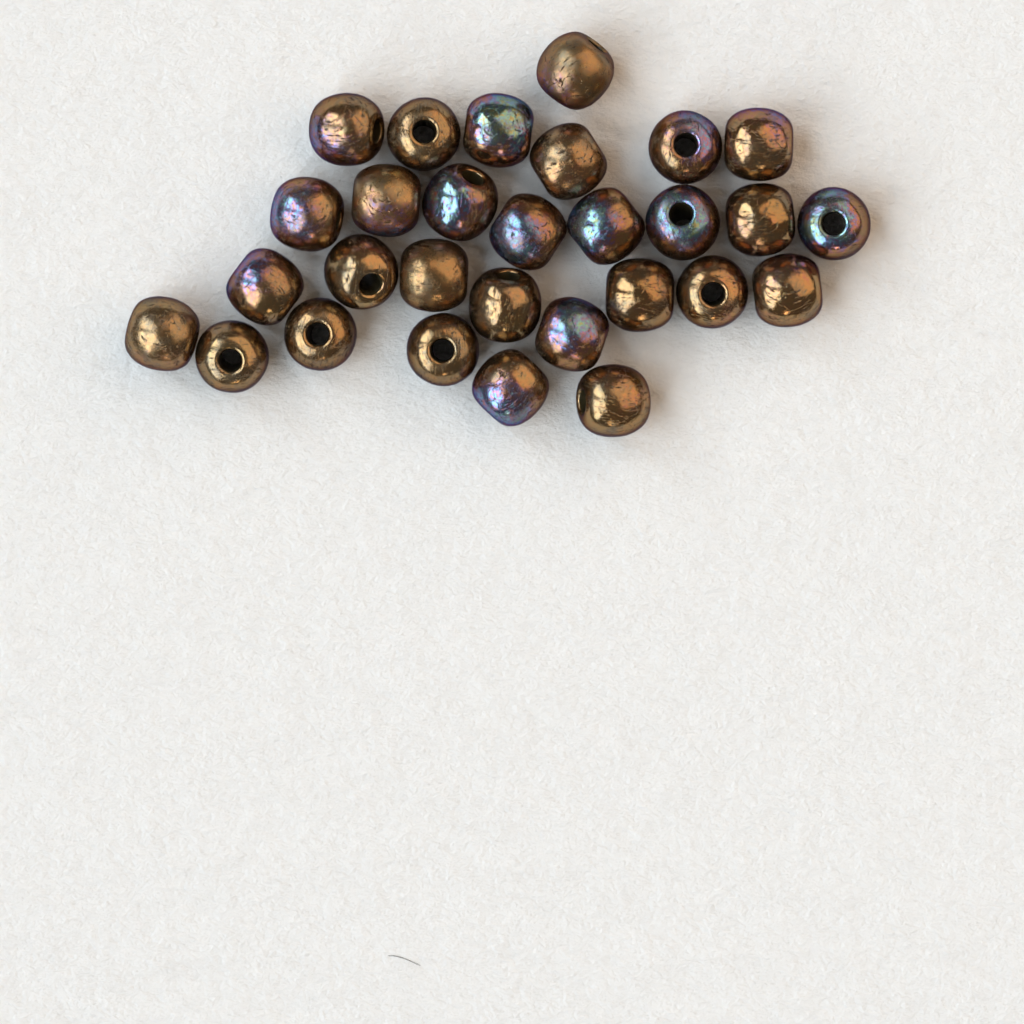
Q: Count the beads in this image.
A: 29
